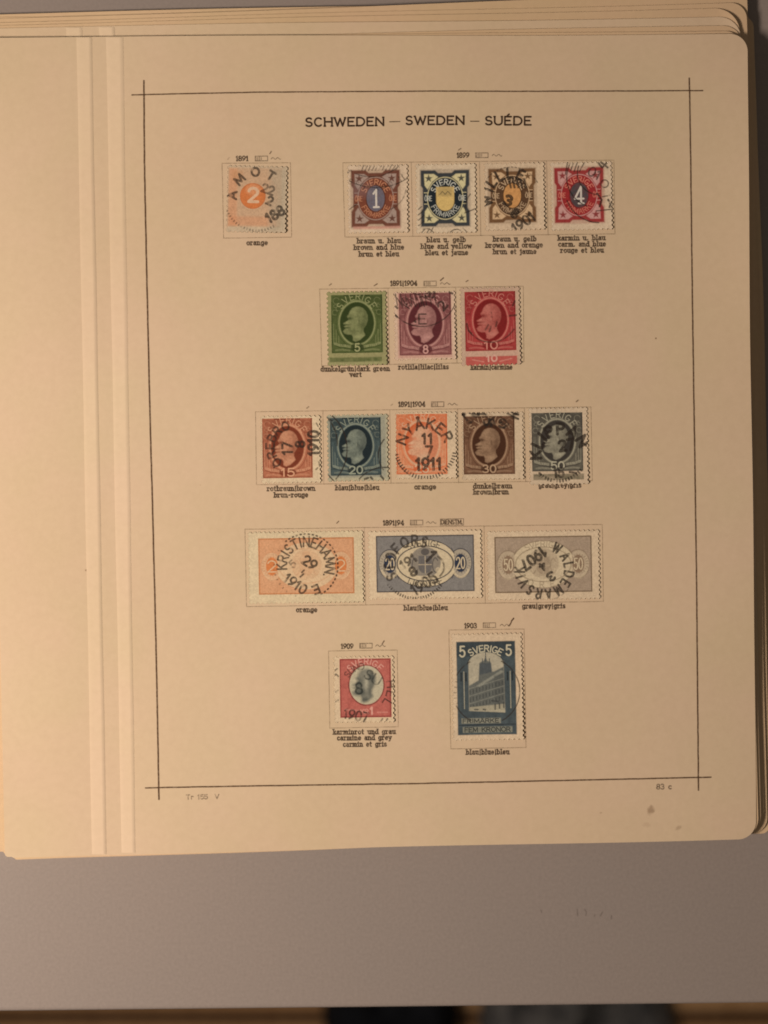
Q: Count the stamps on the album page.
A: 18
